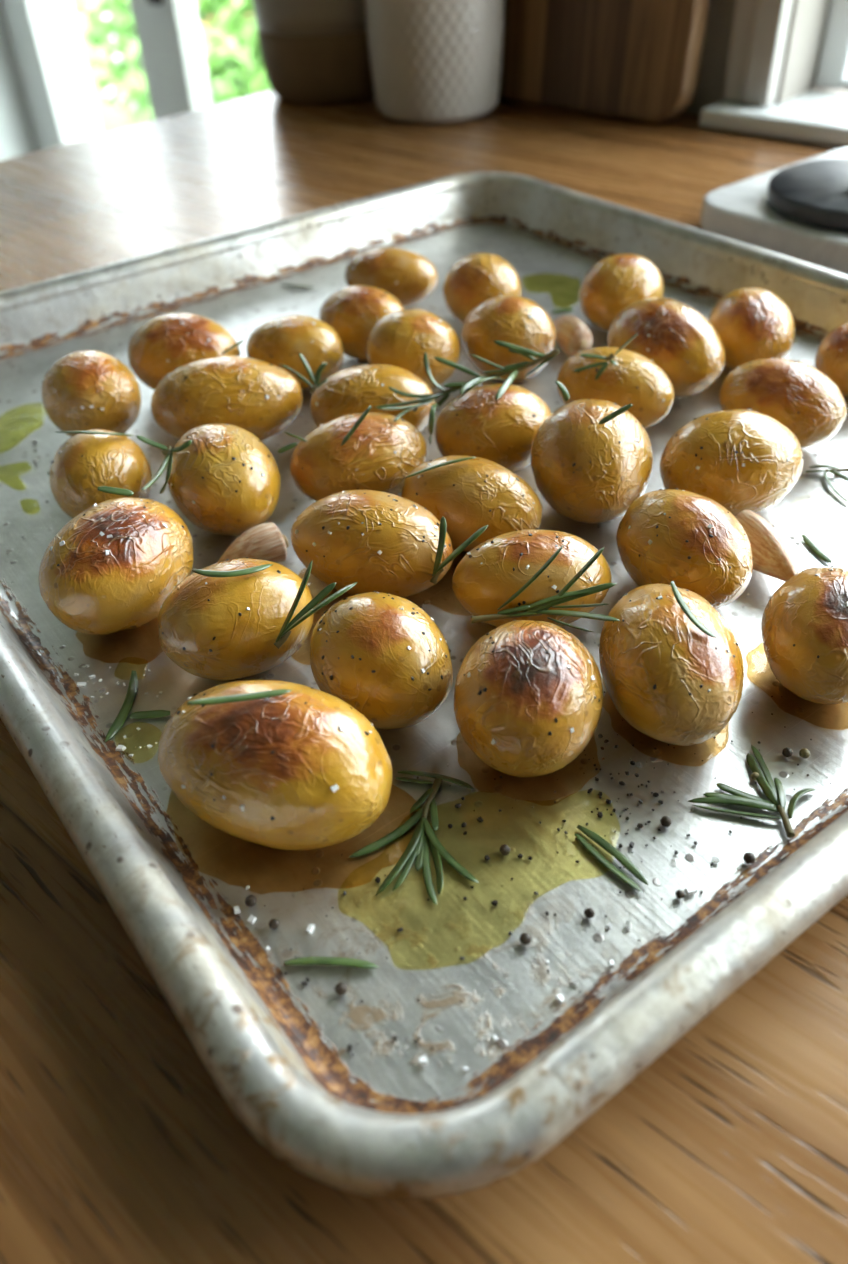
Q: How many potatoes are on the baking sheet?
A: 33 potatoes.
